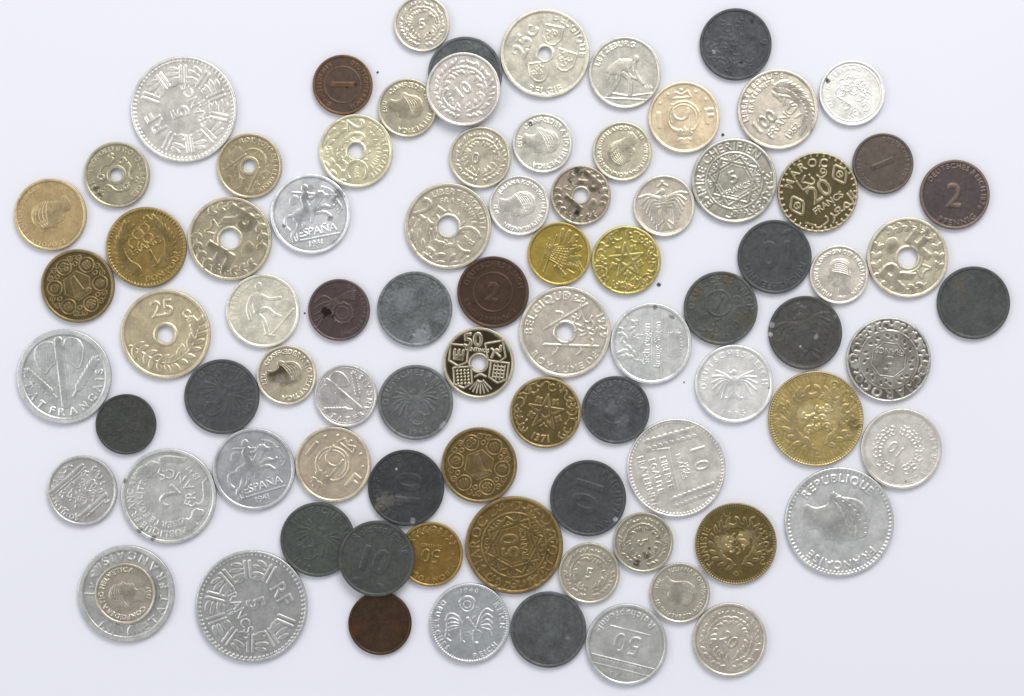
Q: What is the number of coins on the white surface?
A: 84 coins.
